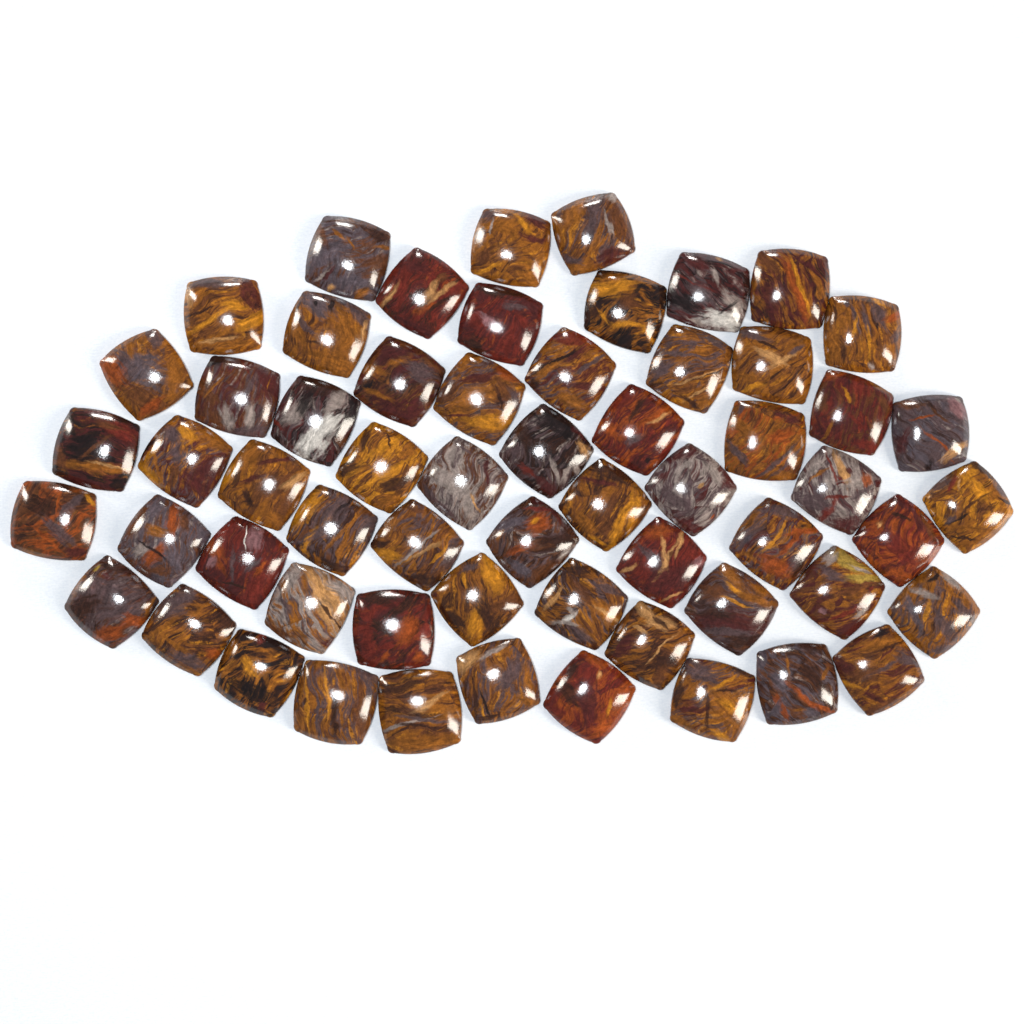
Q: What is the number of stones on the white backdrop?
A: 60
